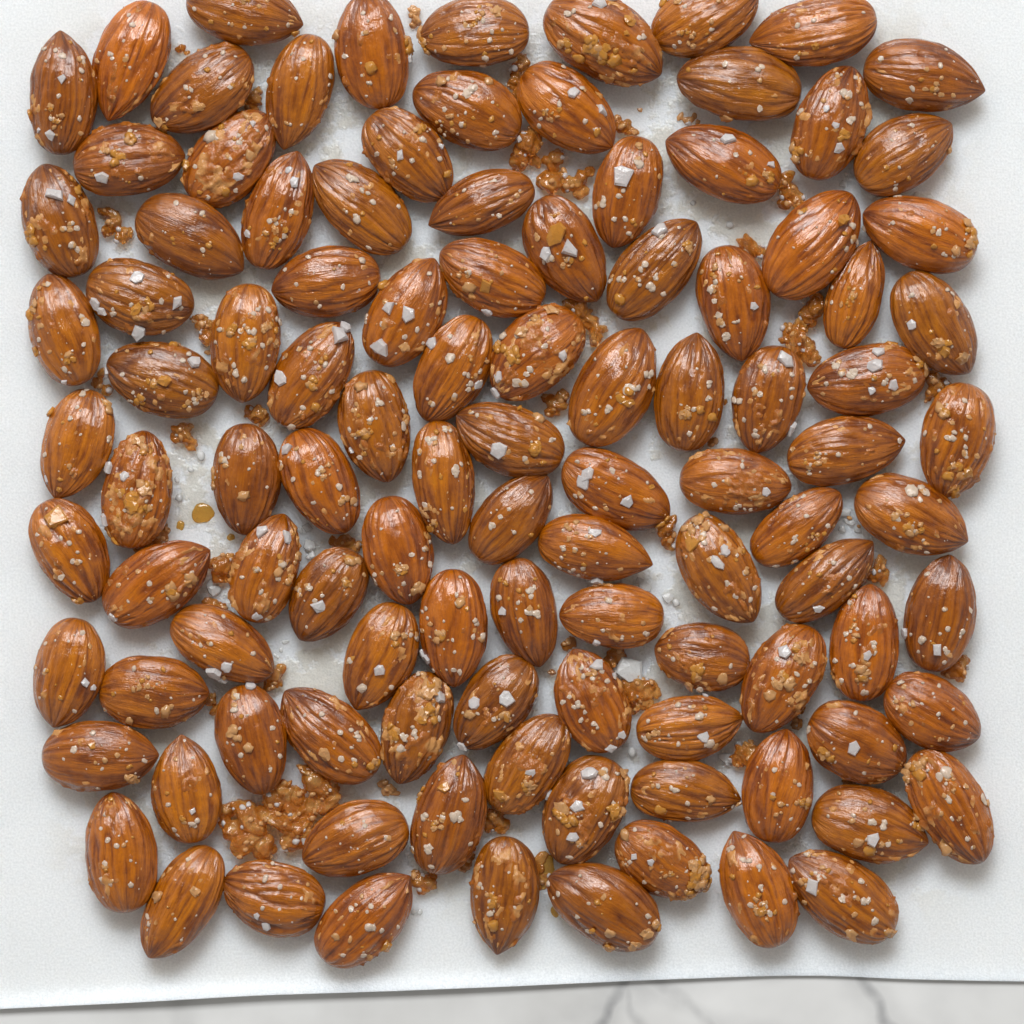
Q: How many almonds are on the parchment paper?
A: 107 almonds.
